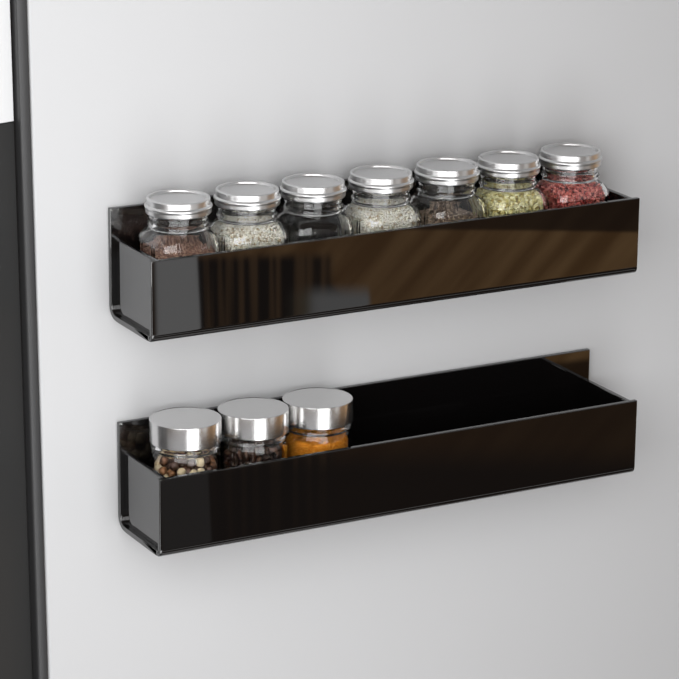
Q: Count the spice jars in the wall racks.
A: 10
